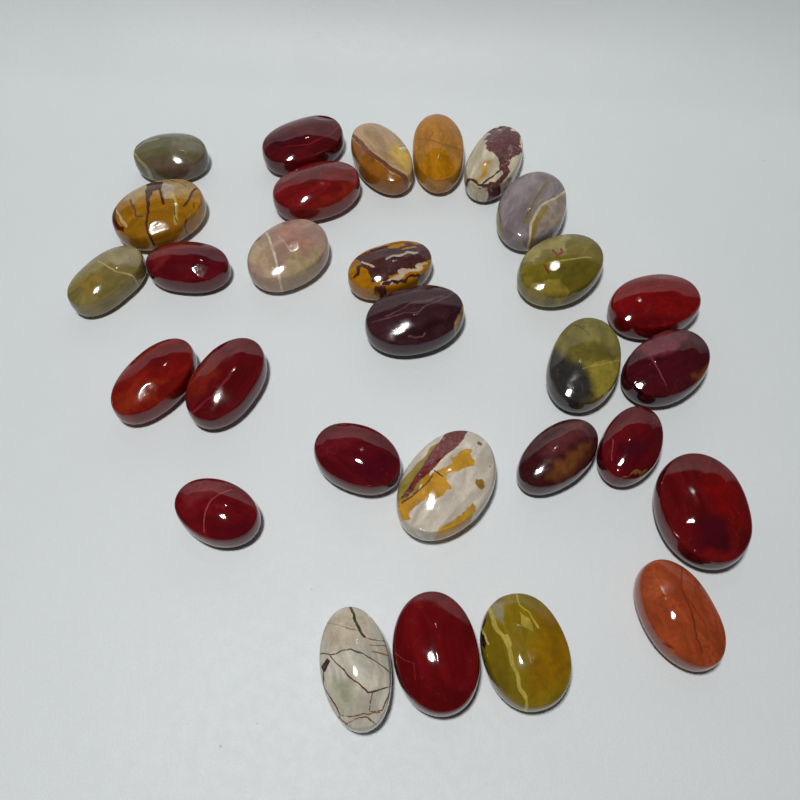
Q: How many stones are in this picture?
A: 29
